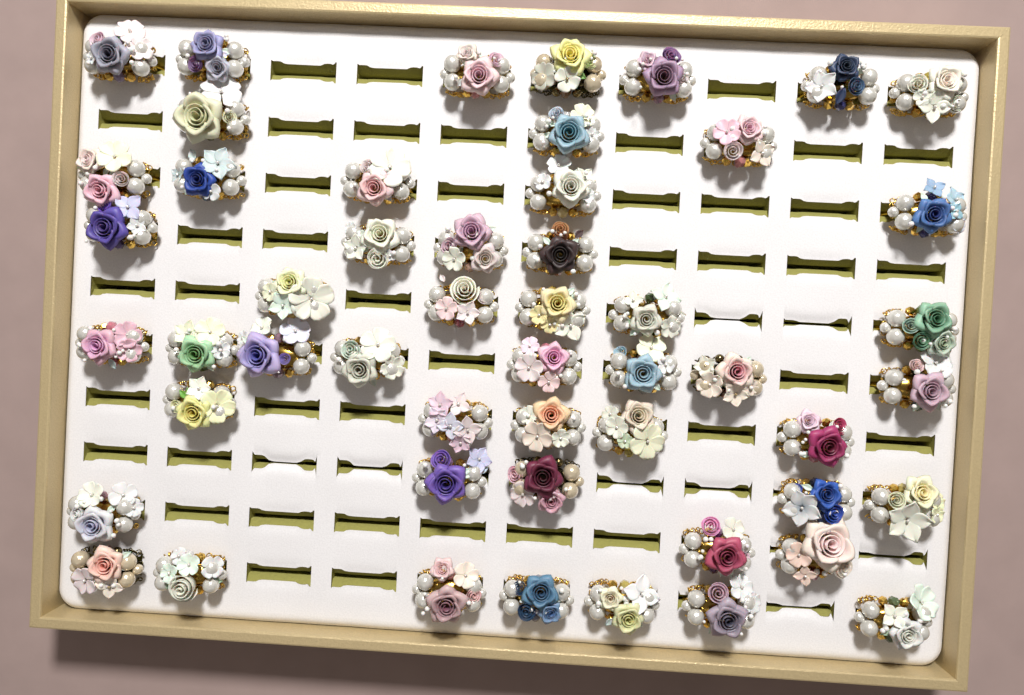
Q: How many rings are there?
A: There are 51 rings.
